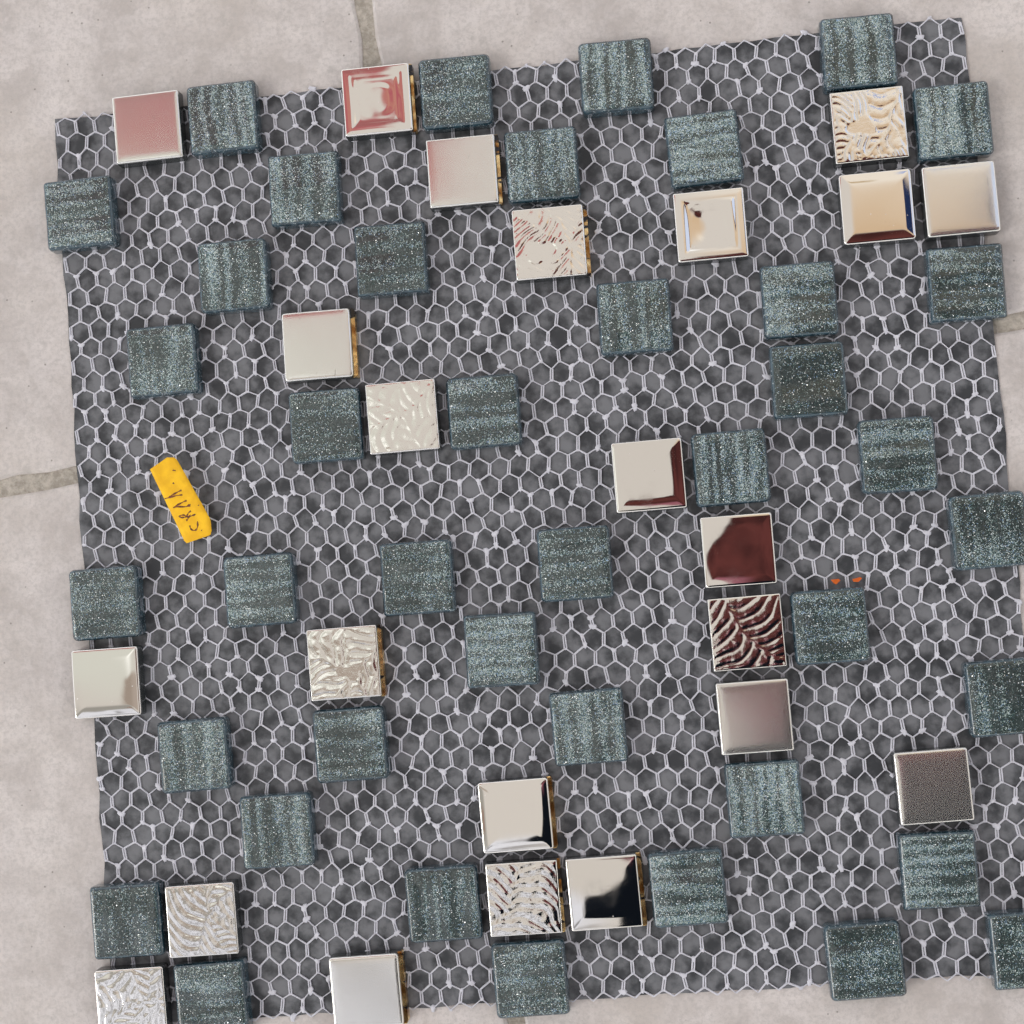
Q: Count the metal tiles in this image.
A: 23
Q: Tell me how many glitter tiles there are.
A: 41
